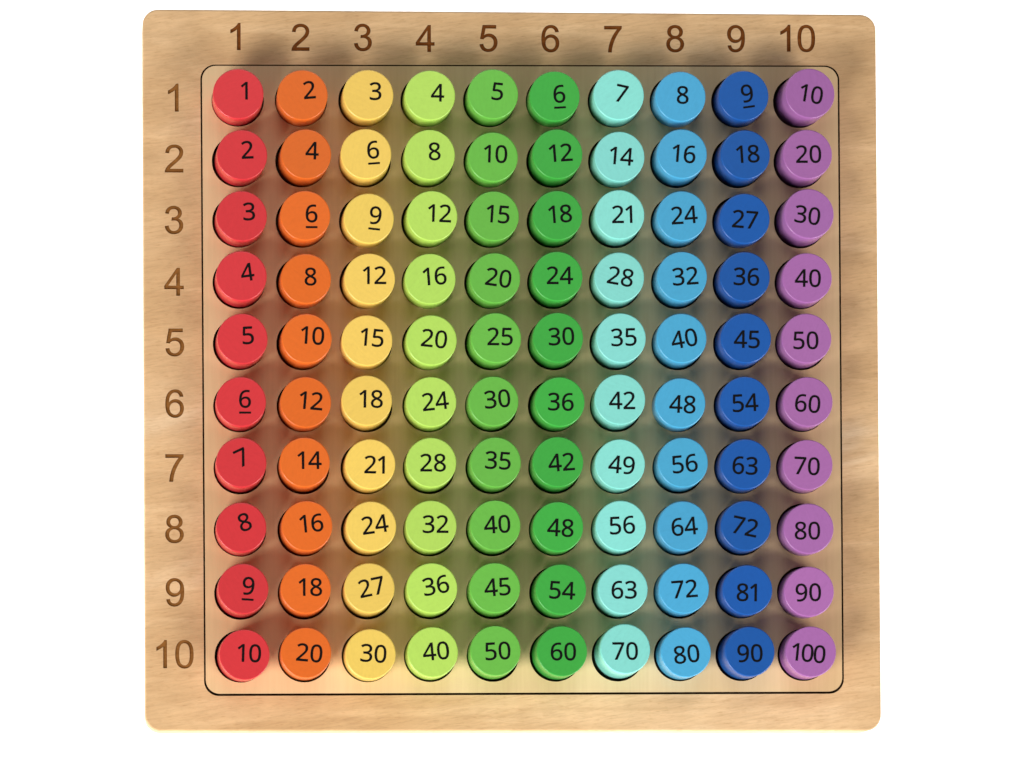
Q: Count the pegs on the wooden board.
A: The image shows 100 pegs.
